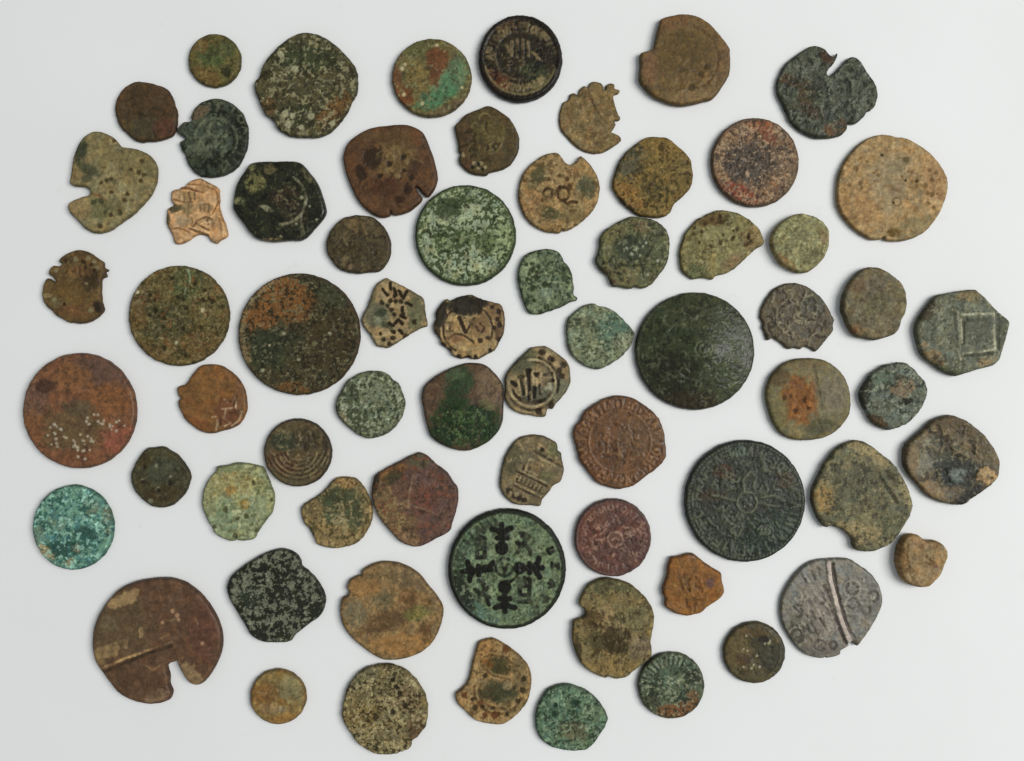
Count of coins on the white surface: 67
